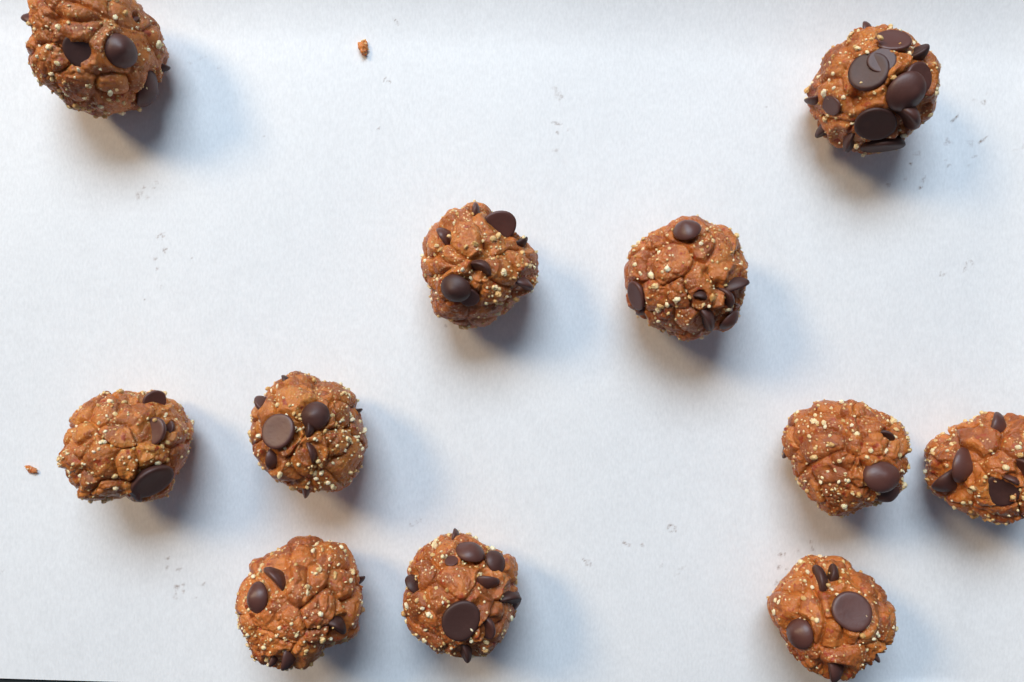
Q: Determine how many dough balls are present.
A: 11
